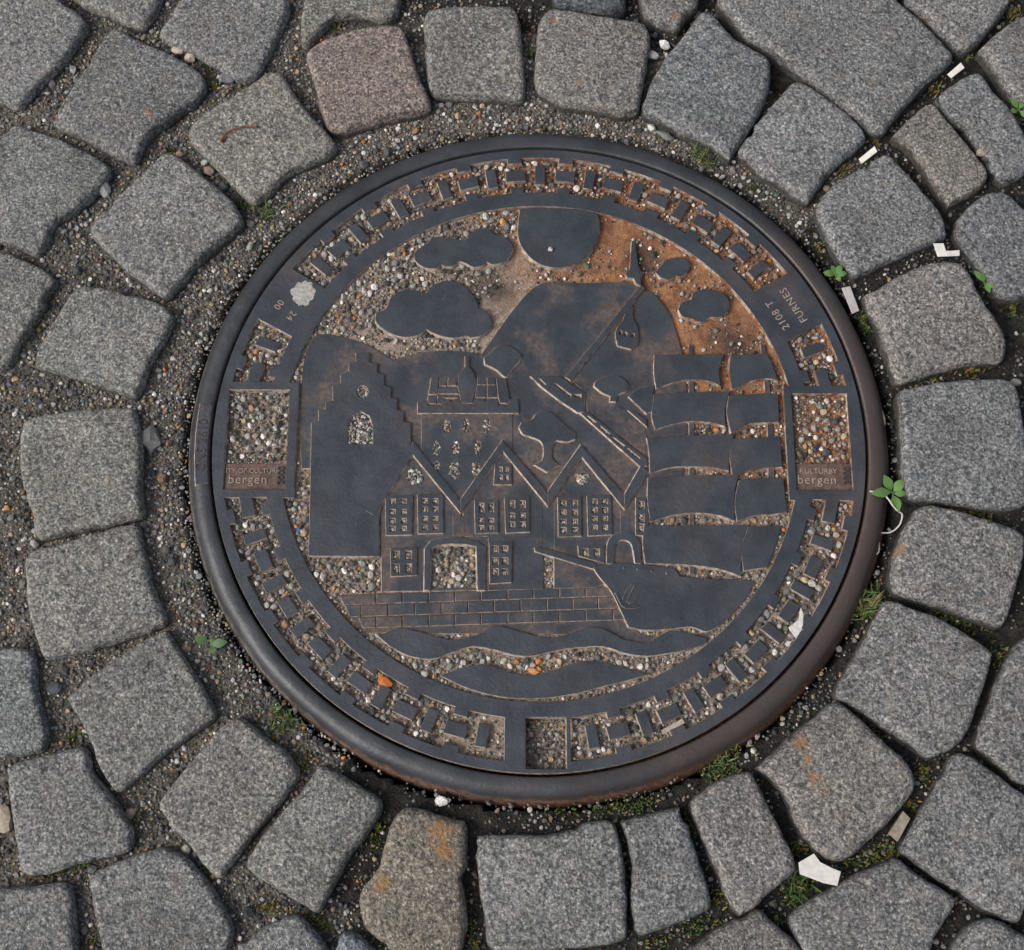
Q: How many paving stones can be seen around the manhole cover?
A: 49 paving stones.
